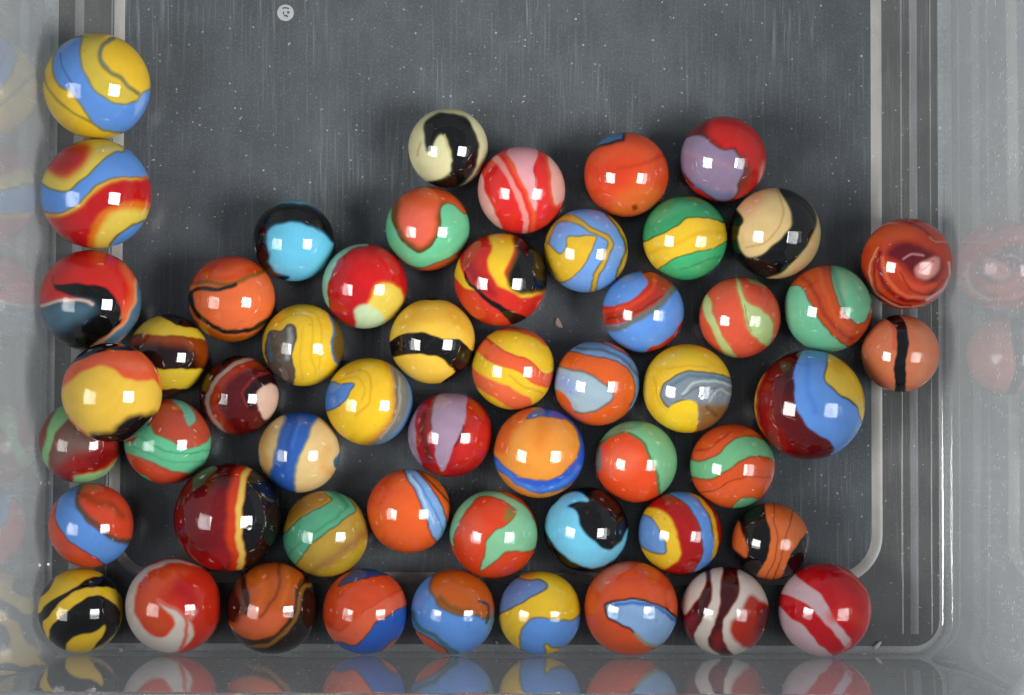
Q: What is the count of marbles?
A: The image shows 54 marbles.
